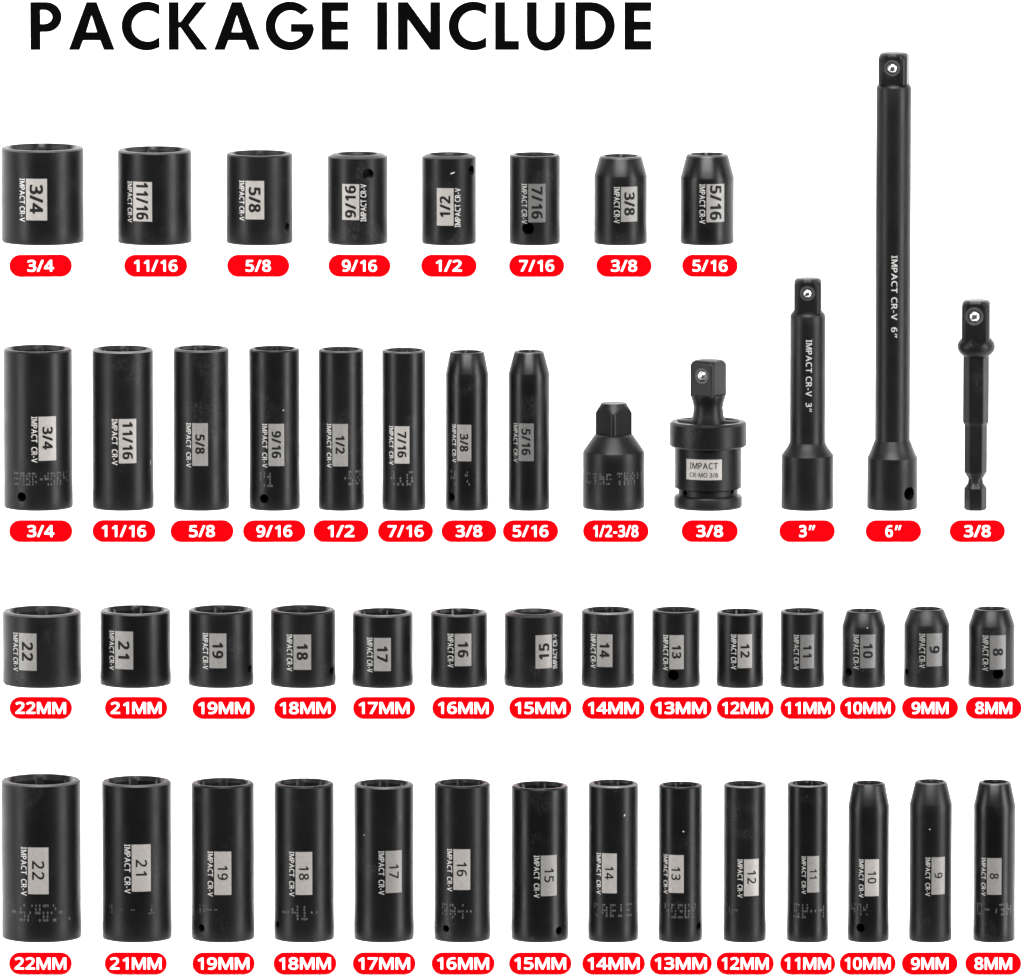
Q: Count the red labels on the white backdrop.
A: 49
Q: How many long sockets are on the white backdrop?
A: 22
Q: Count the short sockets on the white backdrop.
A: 22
